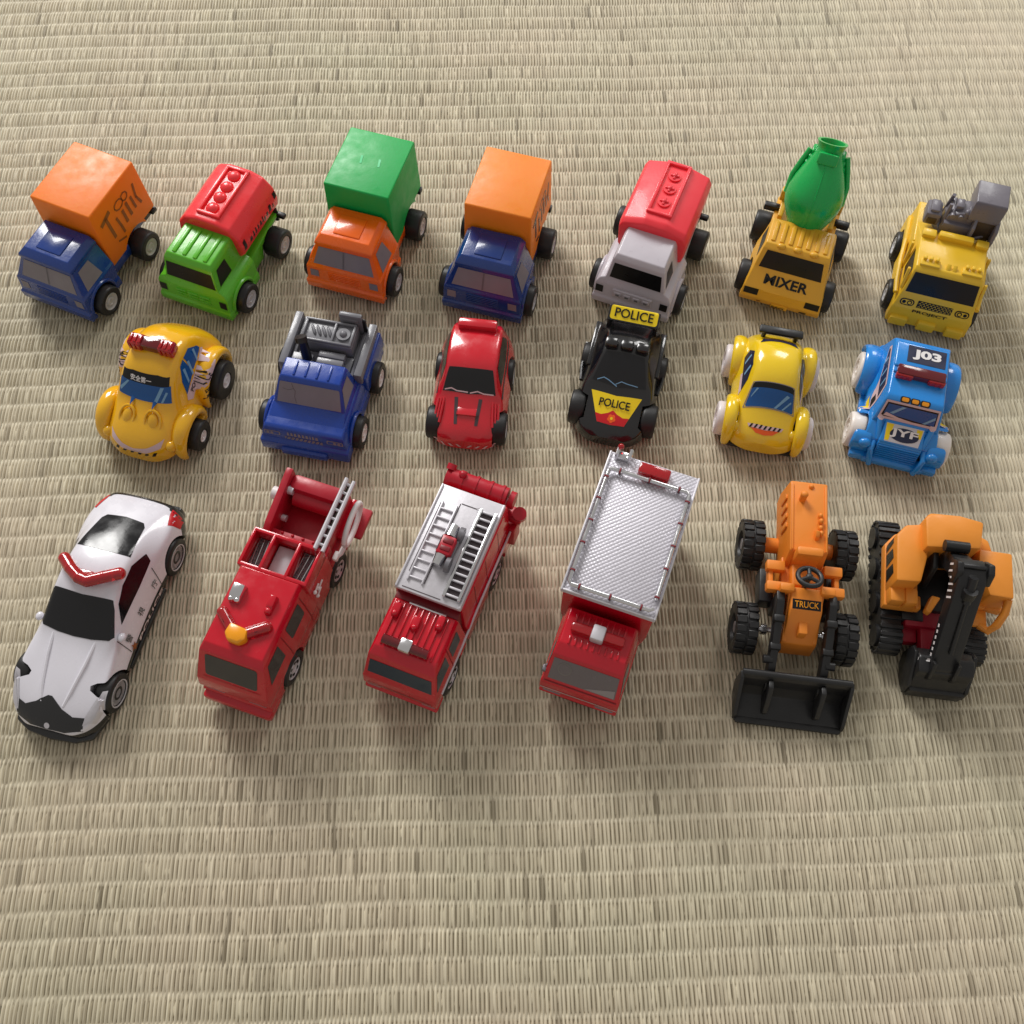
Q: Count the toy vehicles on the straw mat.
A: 19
